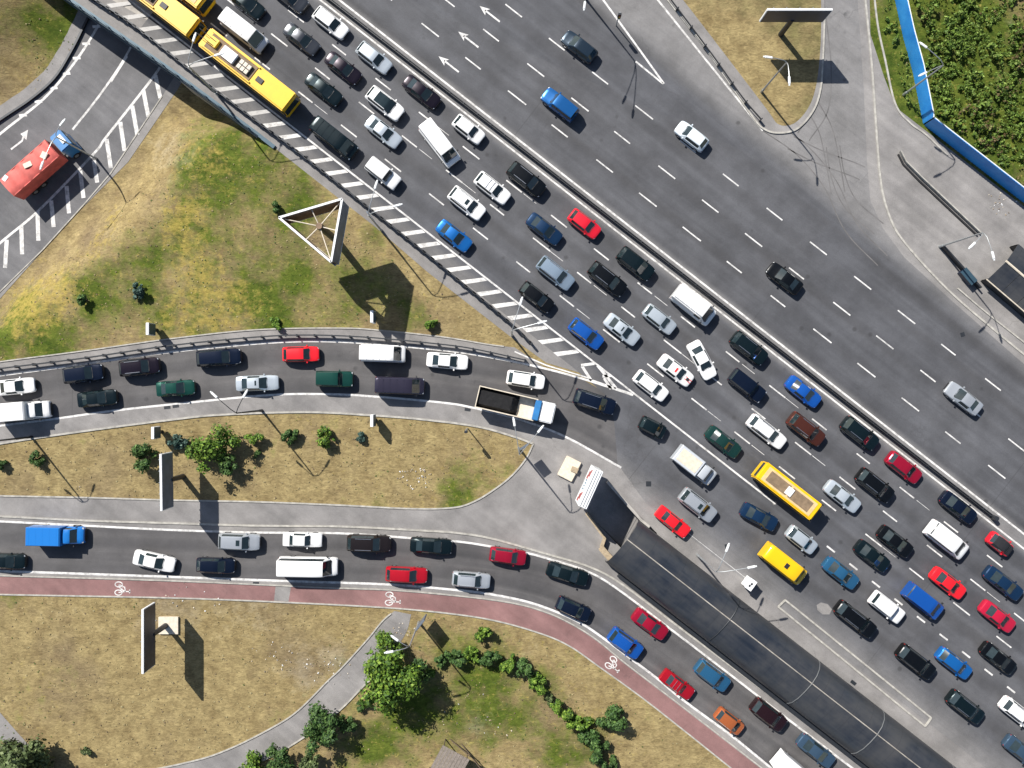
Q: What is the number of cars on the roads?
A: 95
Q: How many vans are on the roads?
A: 14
